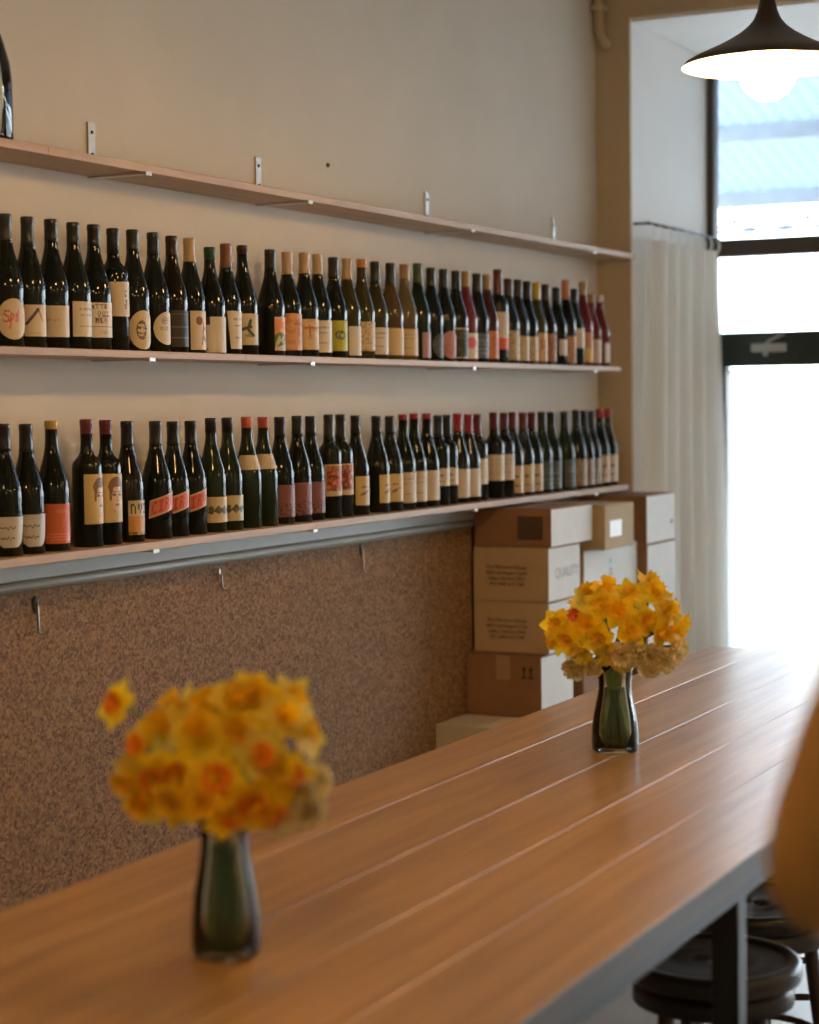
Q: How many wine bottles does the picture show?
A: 84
